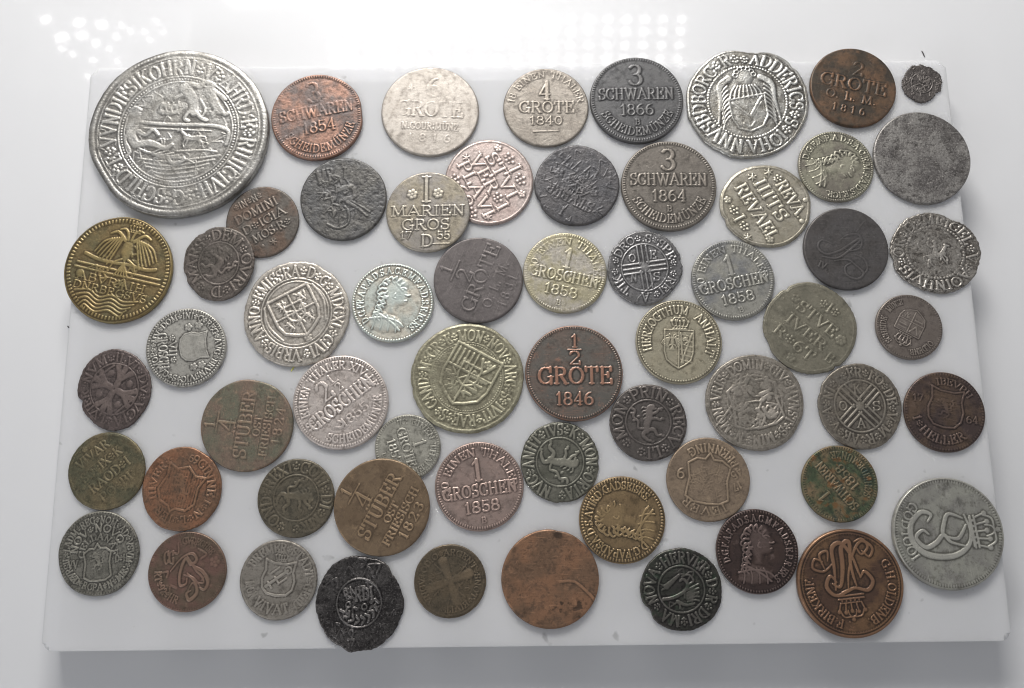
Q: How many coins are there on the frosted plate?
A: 60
